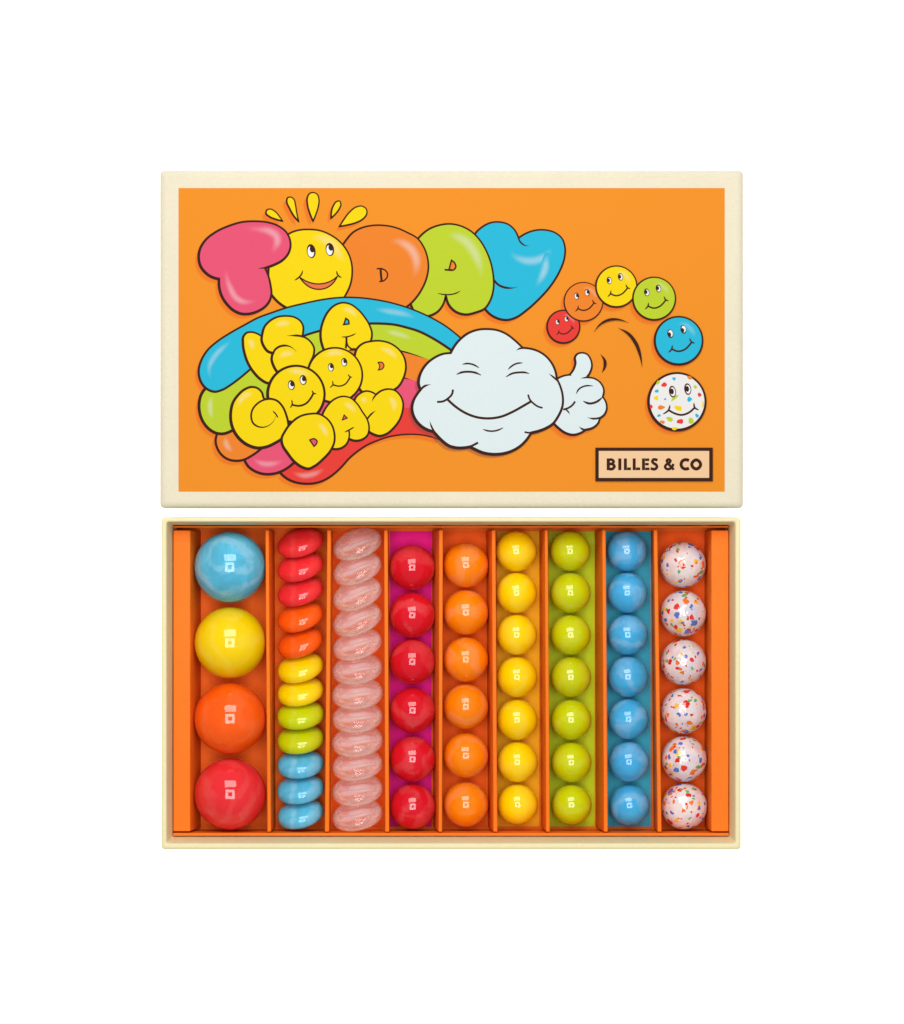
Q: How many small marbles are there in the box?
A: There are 39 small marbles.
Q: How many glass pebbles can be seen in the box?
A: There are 24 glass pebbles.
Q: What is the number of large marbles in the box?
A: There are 4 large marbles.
